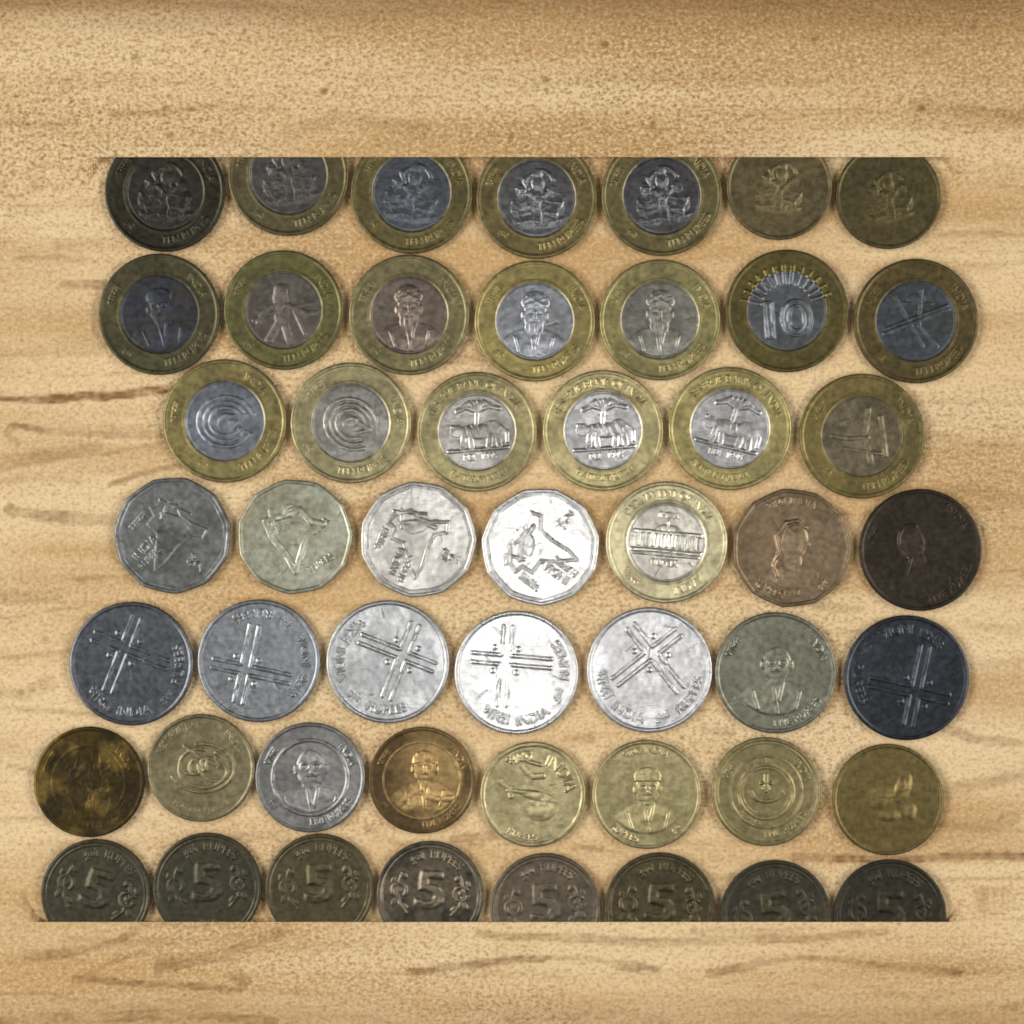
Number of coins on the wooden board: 50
